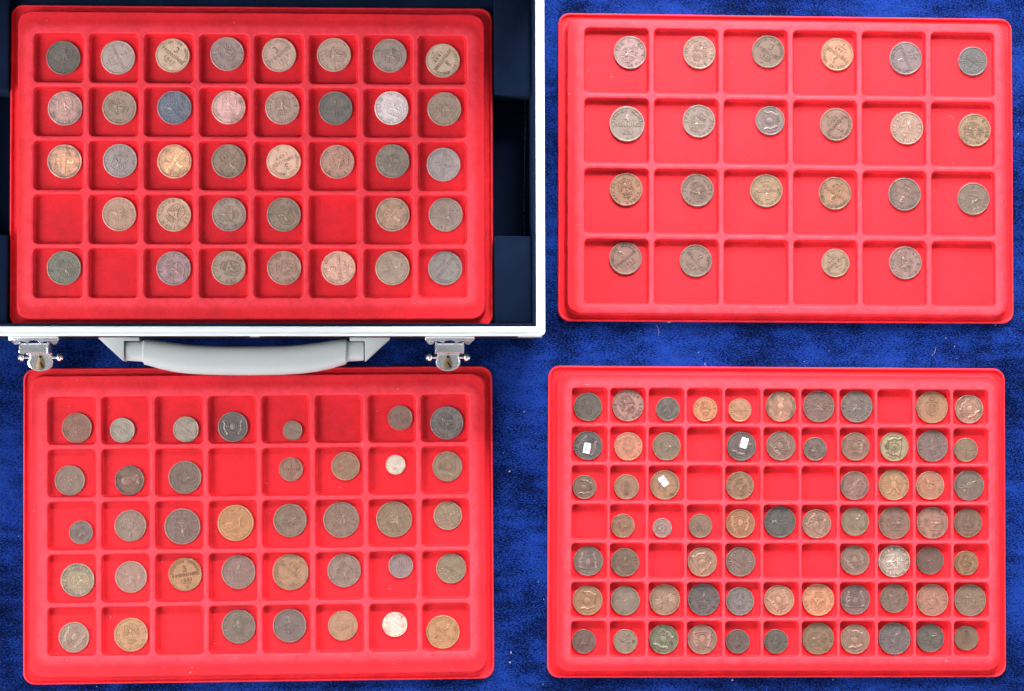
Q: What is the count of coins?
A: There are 164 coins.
